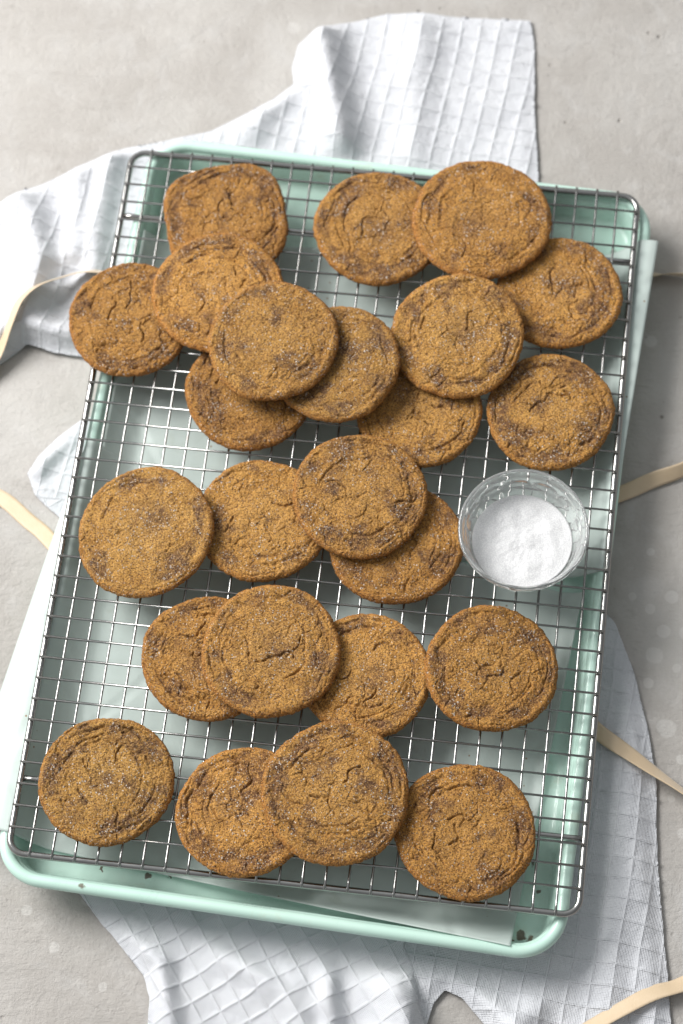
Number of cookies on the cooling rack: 24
